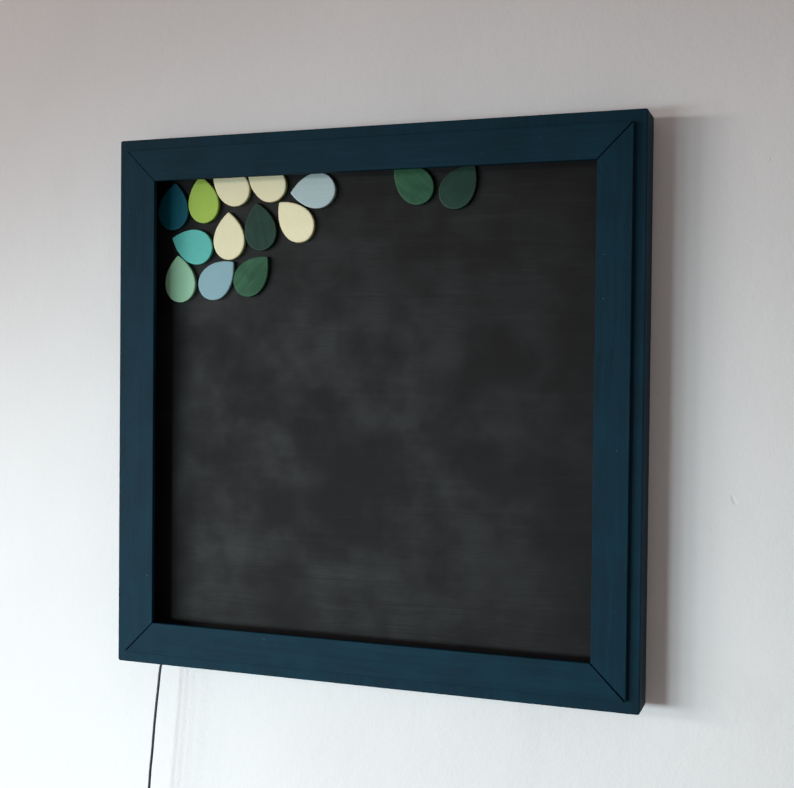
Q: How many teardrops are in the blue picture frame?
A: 14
